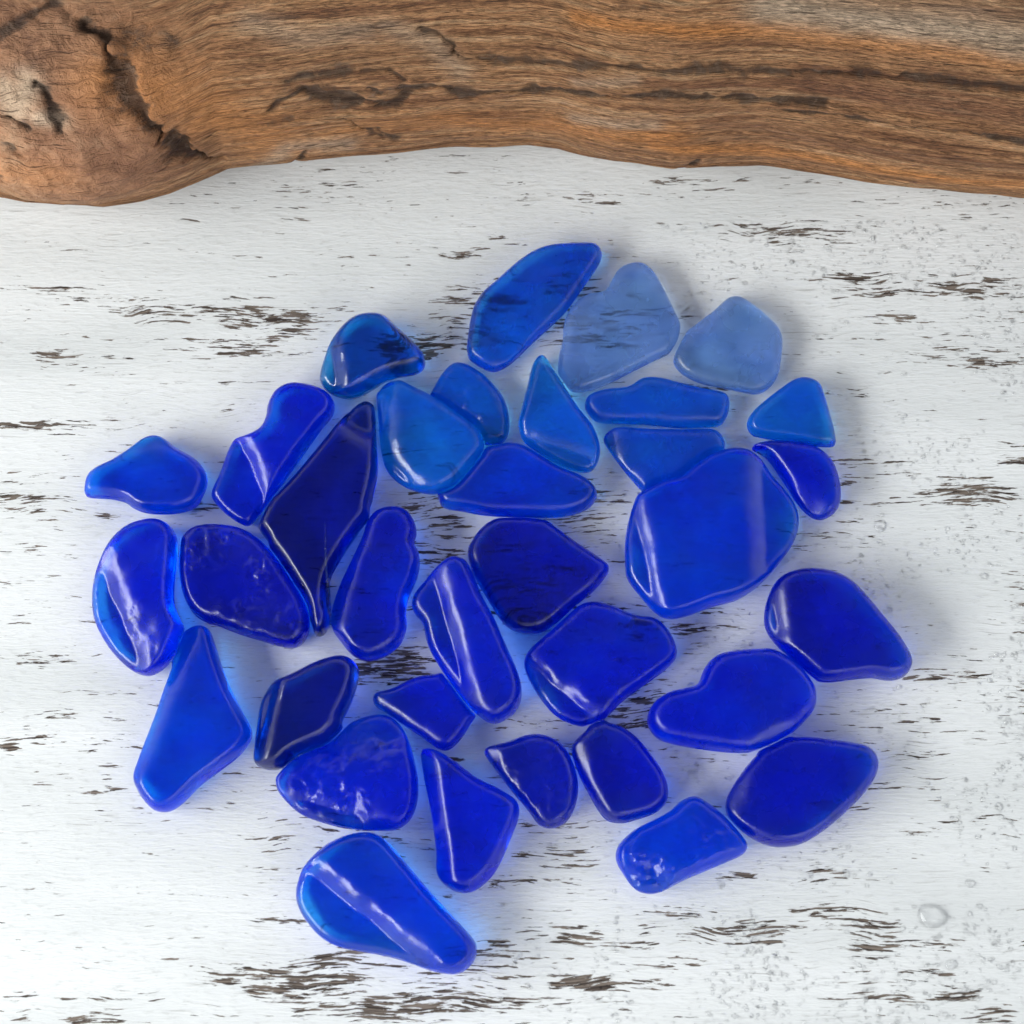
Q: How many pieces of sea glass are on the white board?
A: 34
